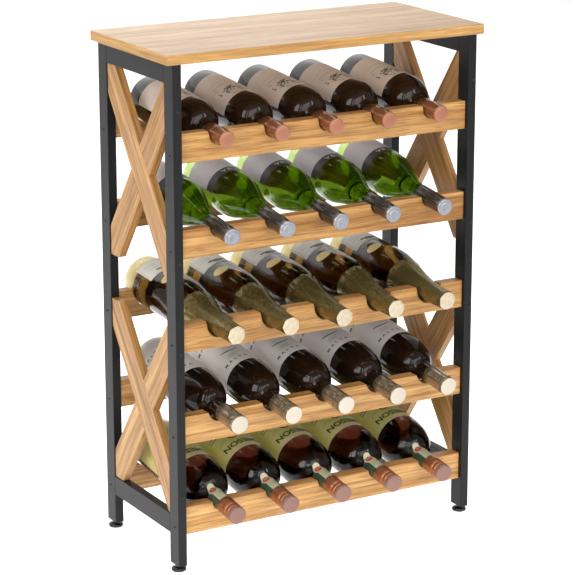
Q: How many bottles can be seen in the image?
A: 25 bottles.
